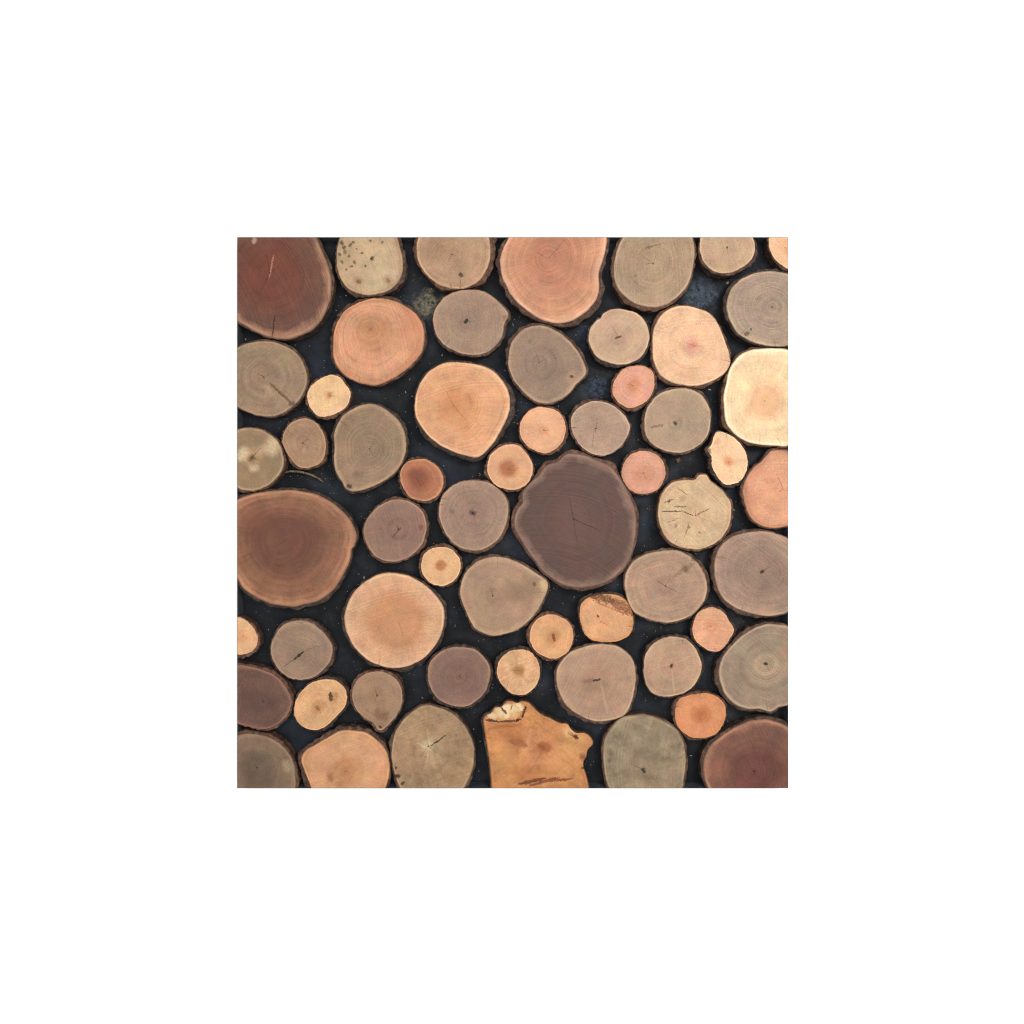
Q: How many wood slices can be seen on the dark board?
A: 59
